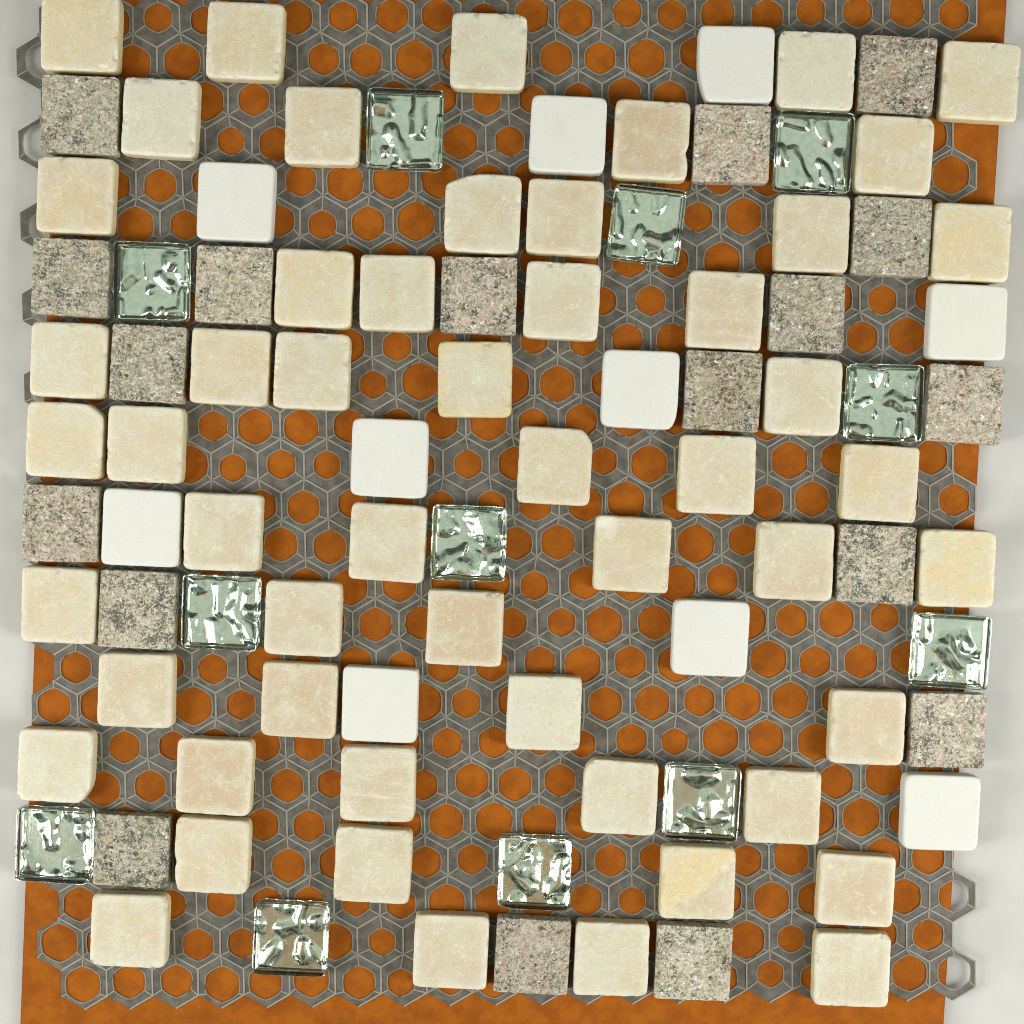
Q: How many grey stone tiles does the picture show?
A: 18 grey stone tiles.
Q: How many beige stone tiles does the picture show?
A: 53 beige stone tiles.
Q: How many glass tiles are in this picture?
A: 12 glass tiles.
